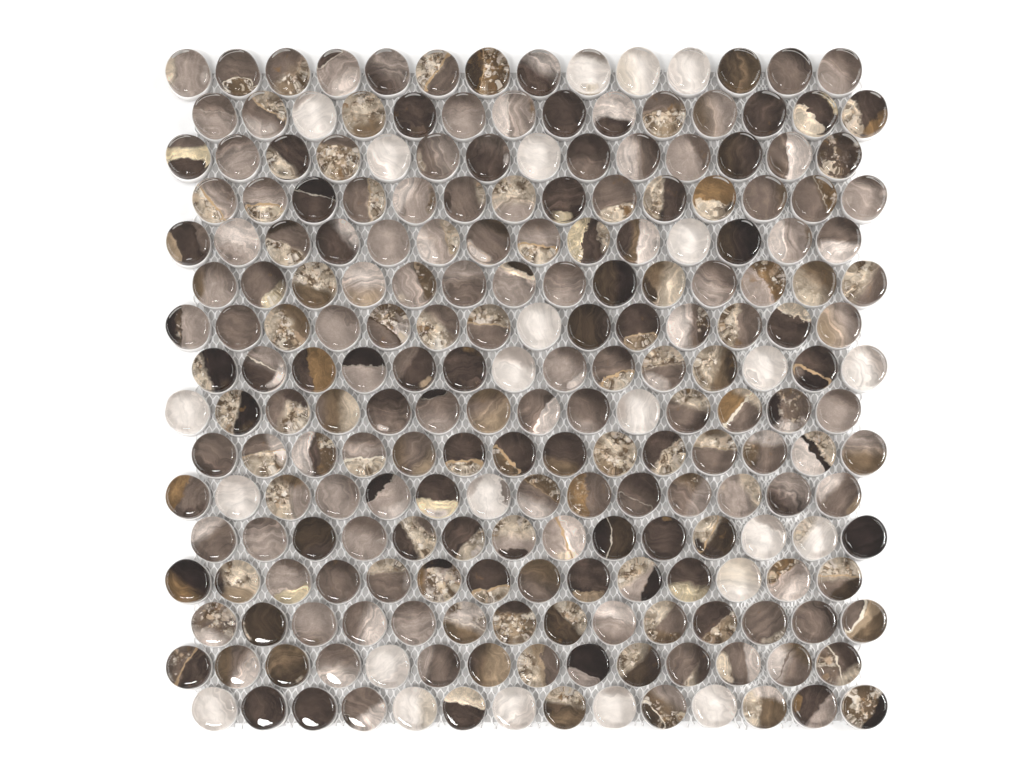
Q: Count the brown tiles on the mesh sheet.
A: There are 200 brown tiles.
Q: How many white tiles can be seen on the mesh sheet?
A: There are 24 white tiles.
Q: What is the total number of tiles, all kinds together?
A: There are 224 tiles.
